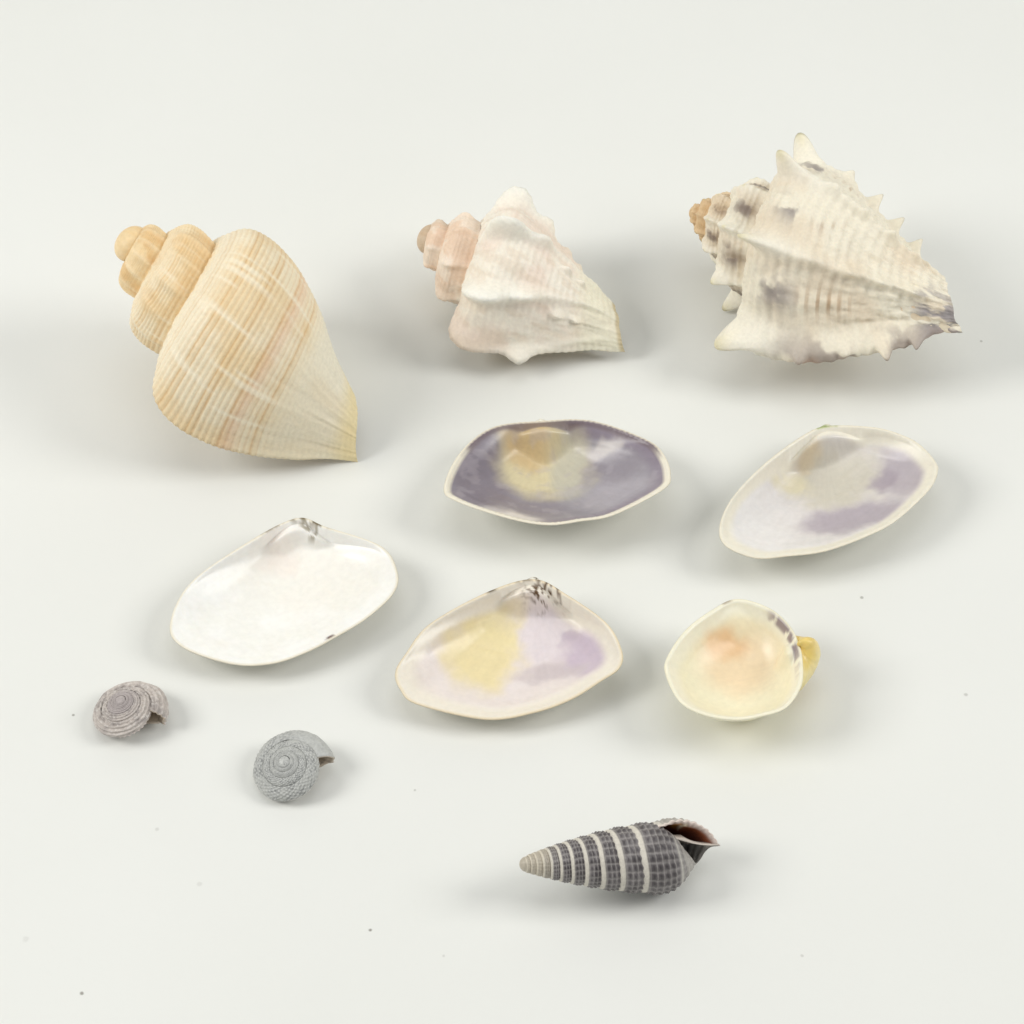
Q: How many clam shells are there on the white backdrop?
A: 5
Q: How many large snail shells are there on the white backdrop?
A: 3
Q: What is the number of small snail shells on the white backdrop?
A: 3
